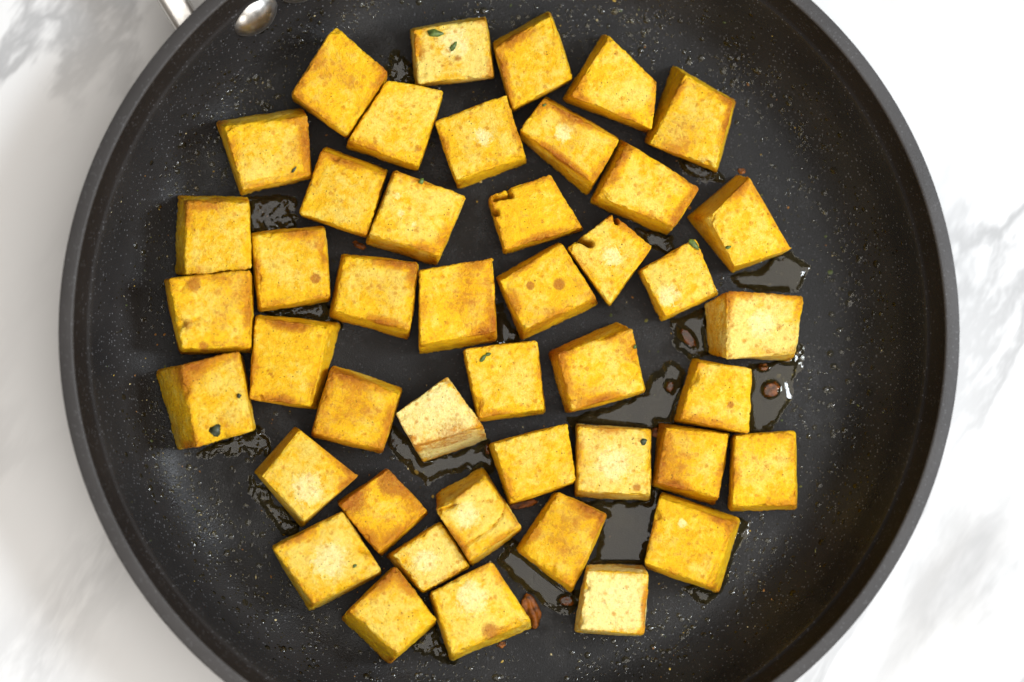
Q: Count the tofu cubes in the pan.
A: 44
